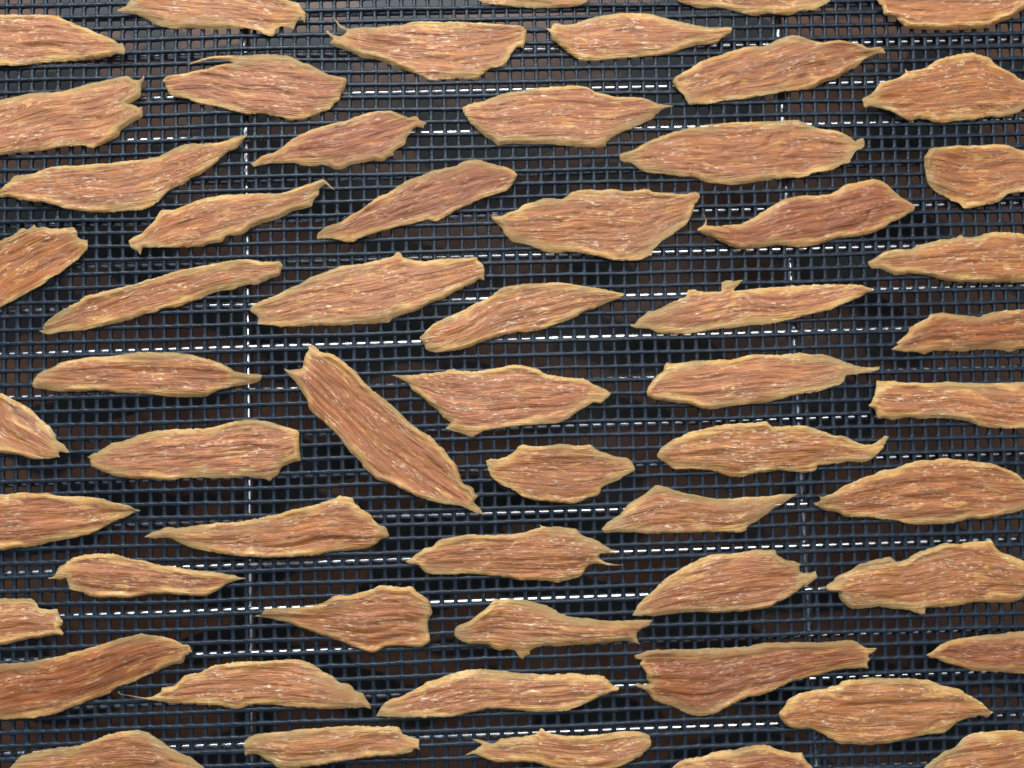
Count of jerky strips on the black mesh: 58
